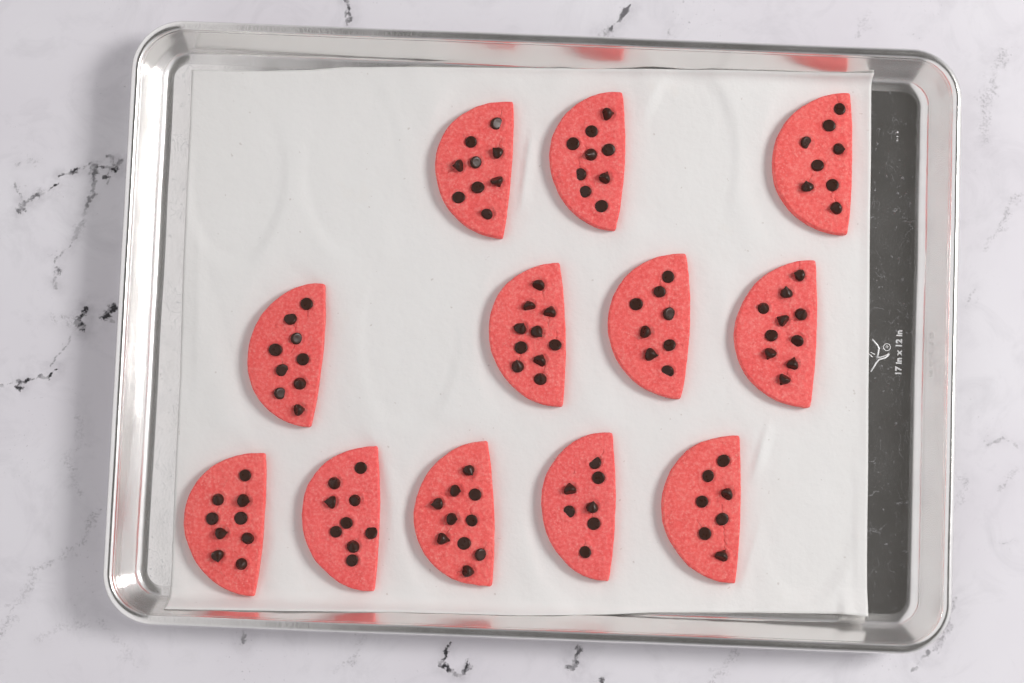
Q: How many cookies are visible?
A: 12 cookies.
